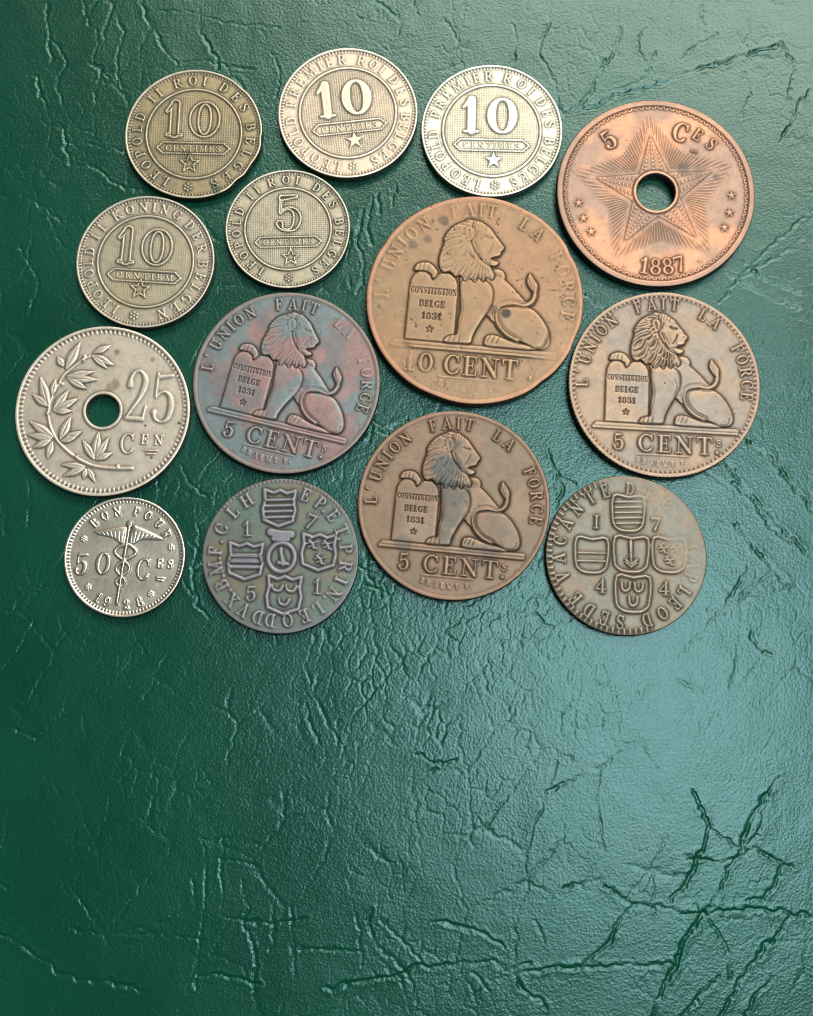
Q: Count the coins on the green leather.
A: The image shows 14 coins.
